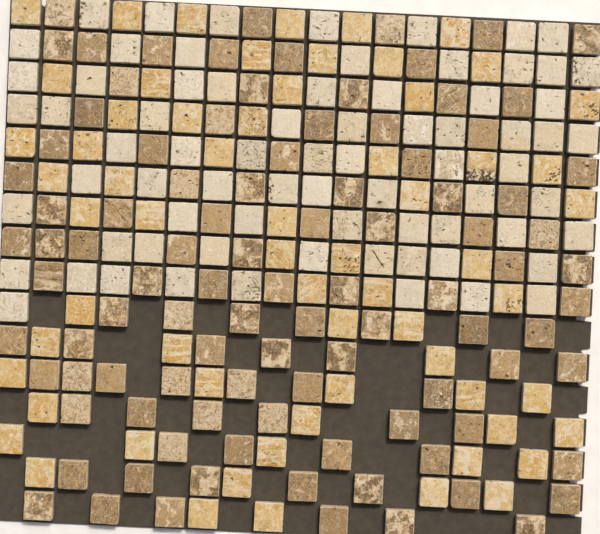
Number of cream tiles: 73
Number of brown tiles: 98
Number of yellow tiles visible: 63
